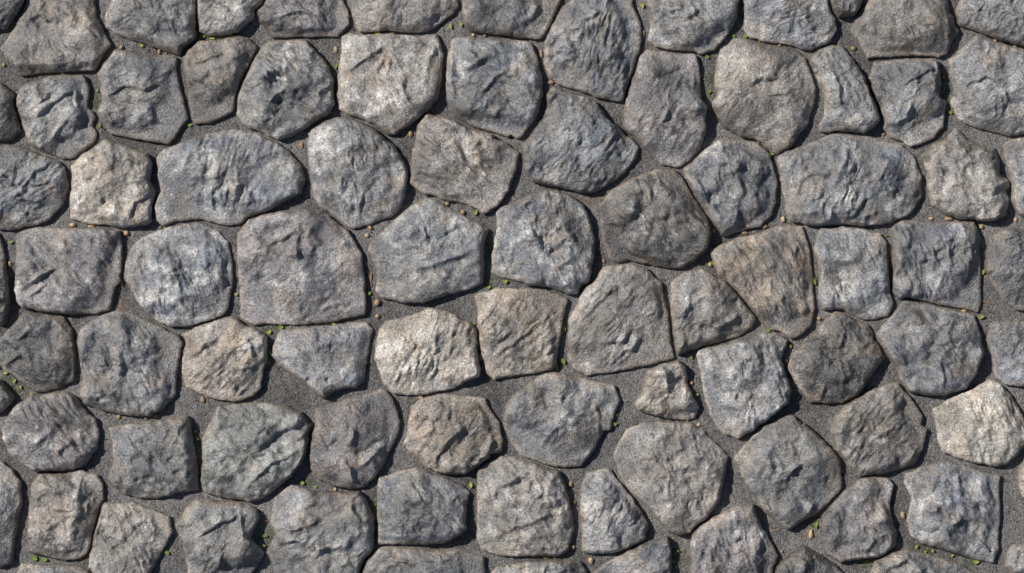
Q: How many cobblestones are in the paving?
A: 89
